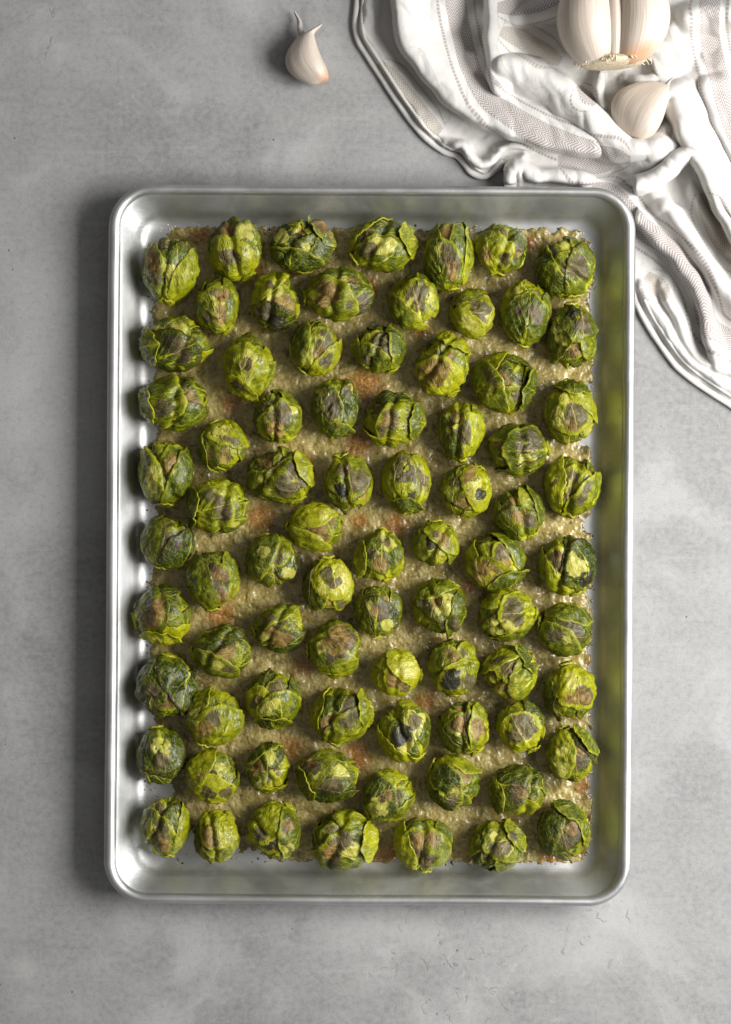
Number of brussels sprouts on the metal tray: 79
